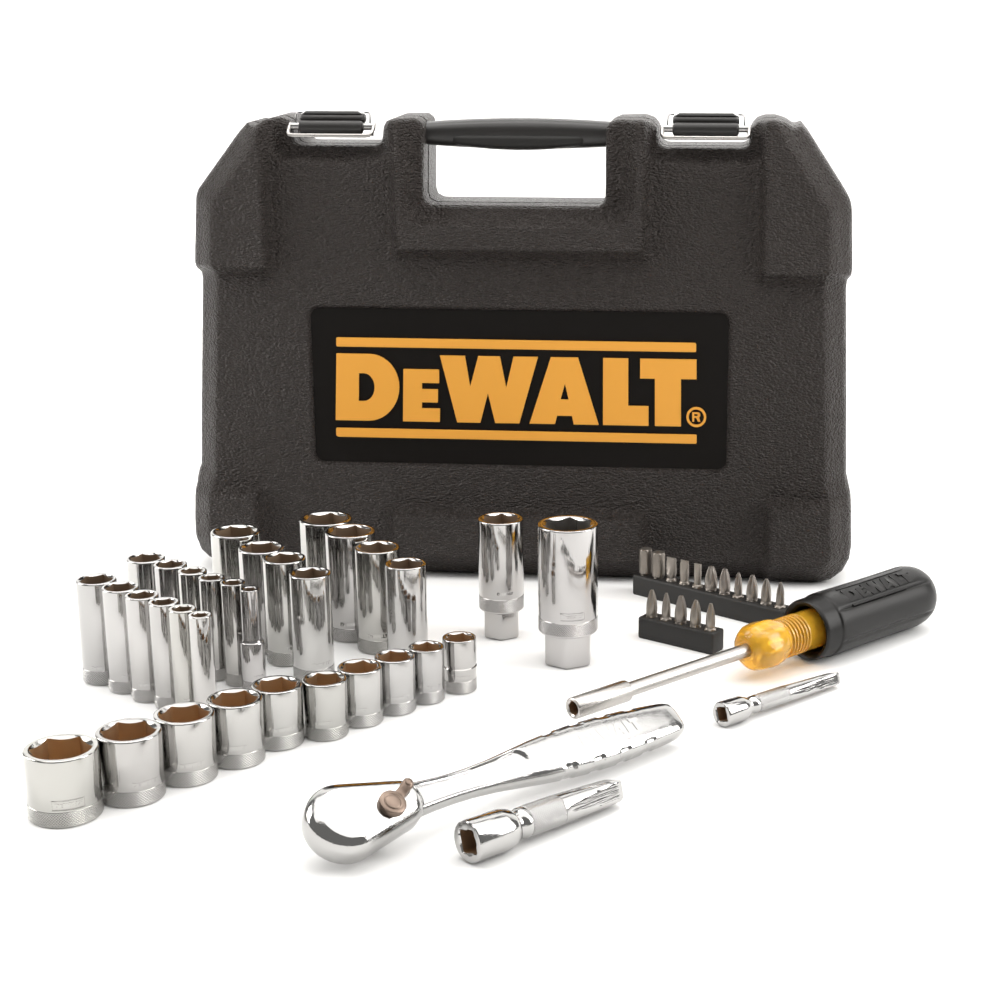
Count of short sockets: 10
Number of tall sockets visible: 22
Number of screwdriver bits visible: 16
